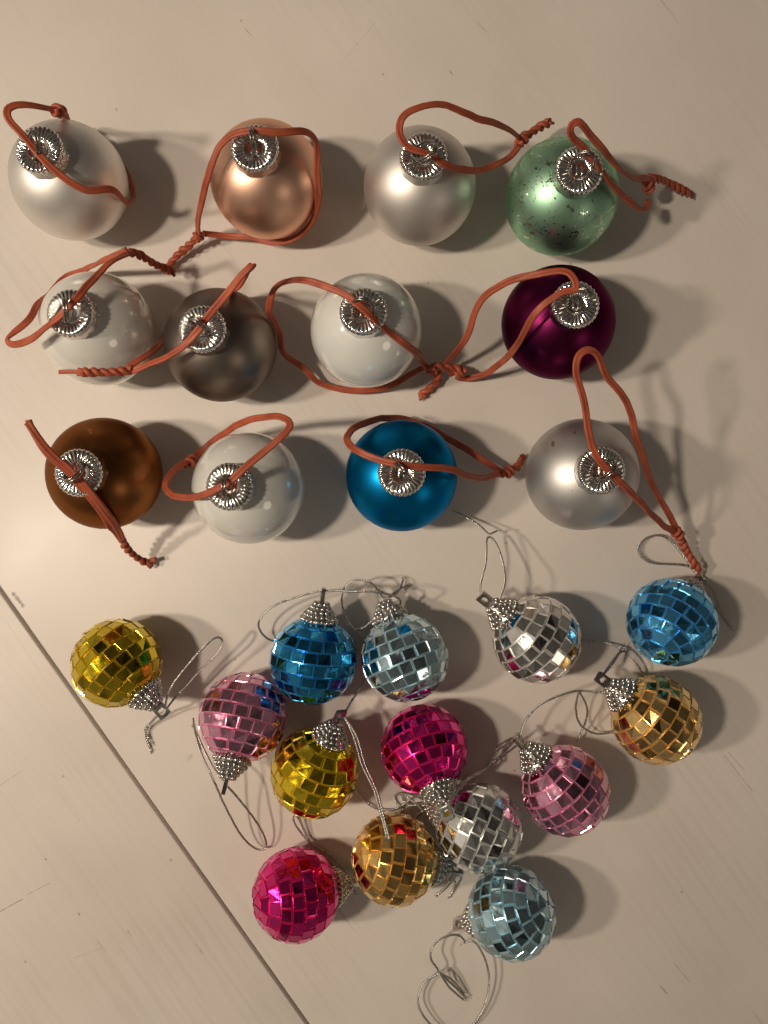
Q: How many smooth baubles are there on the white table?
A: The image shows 12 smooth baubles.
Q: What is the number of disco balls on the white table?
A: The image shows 14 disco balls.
